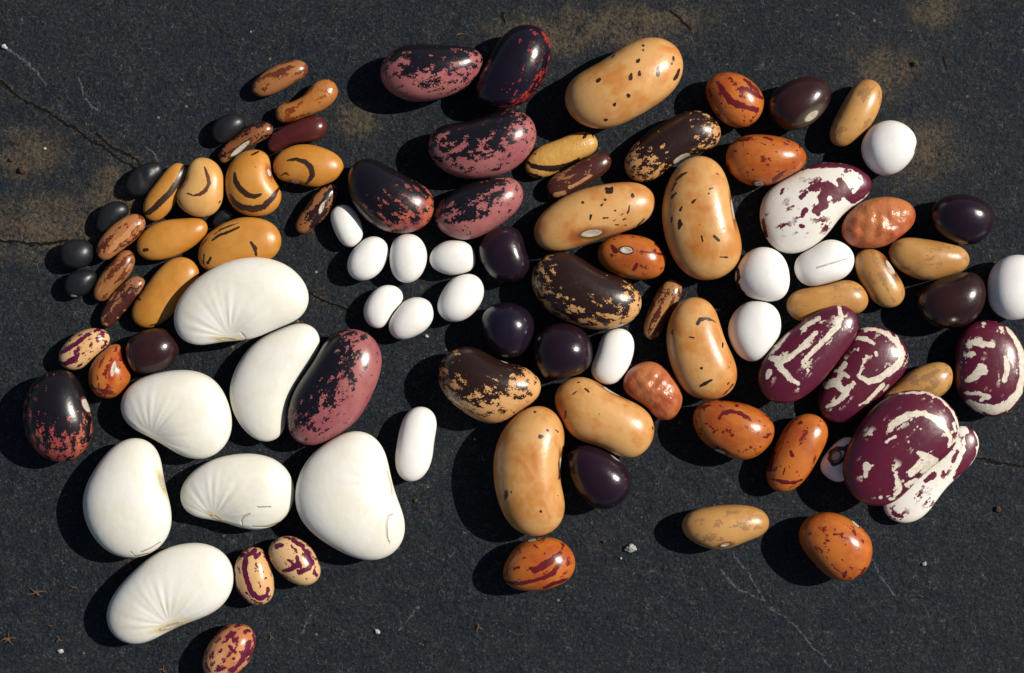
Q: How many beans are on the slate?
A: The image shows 96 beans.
